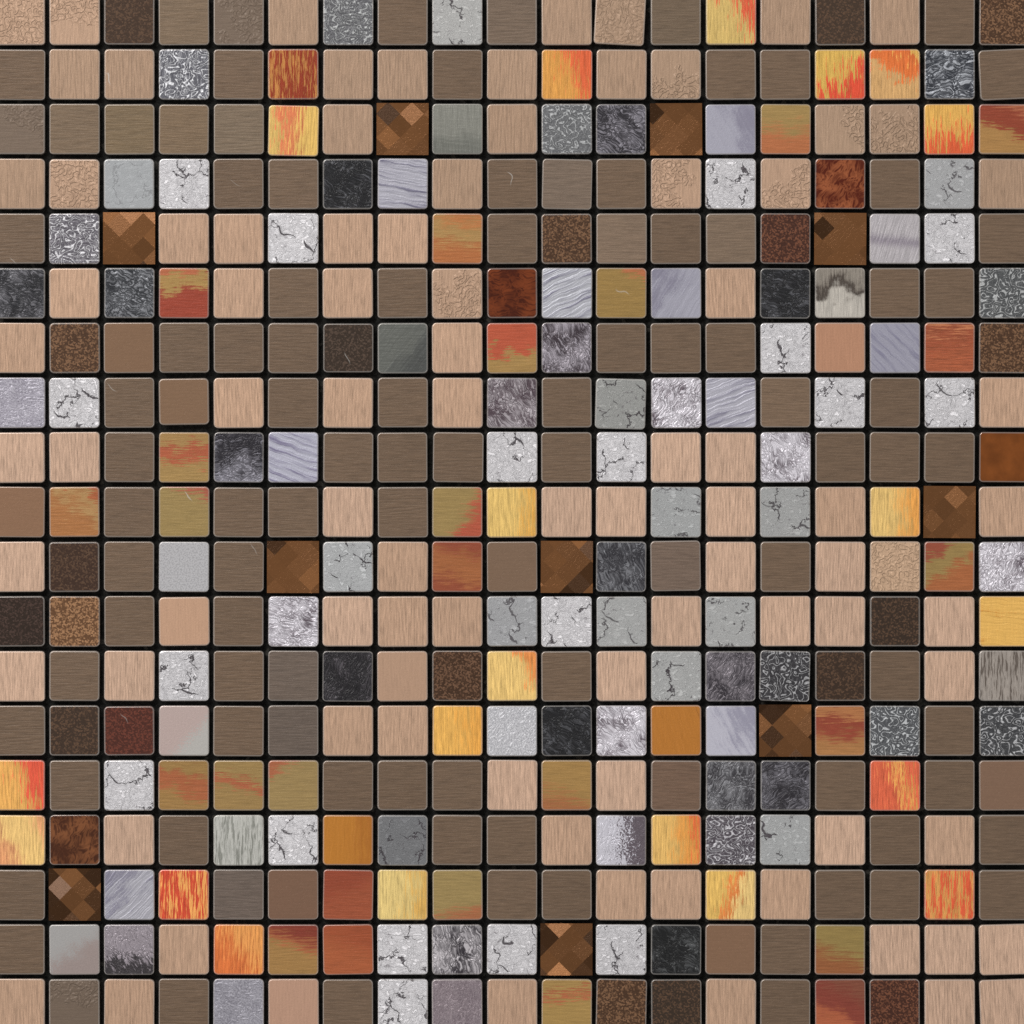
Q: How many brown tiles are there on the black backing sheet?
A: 137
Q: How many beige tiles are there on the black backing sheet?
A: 90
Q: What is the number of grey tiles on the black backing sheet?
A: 86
